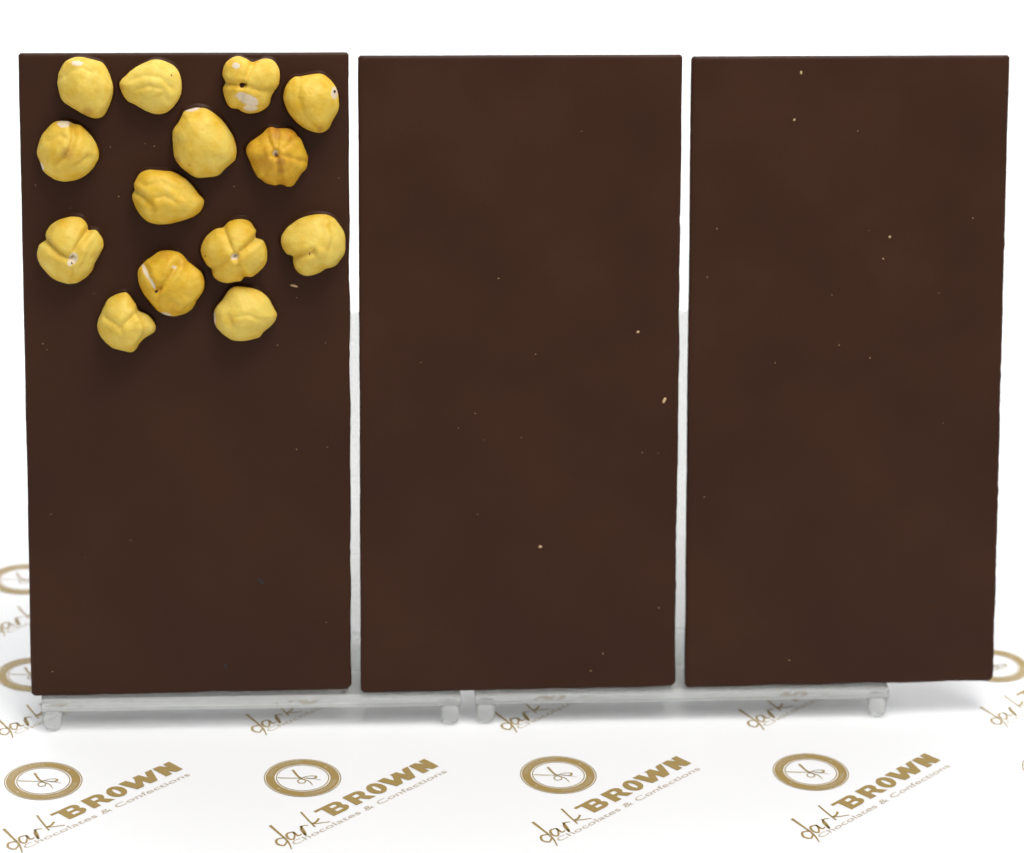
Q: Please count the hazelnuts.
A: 14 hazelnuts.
